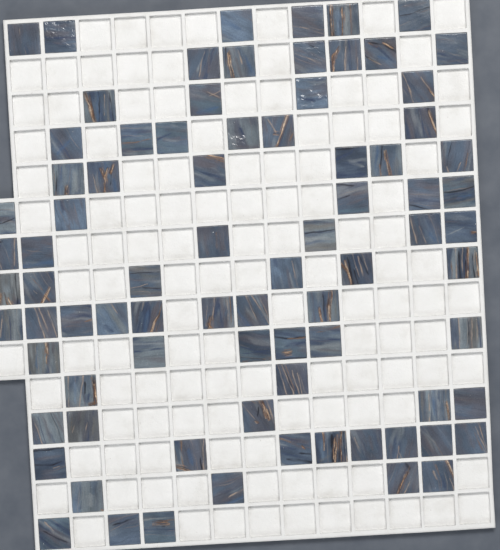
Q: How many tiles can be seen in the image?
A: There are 81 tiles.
